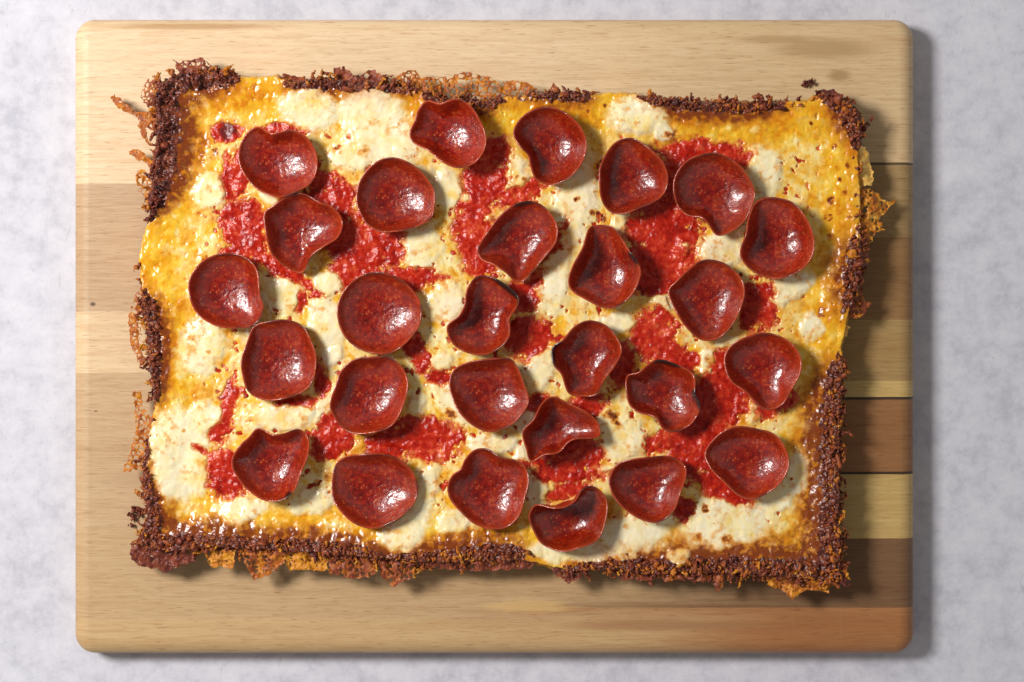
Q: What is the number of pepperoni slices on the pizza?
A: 27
